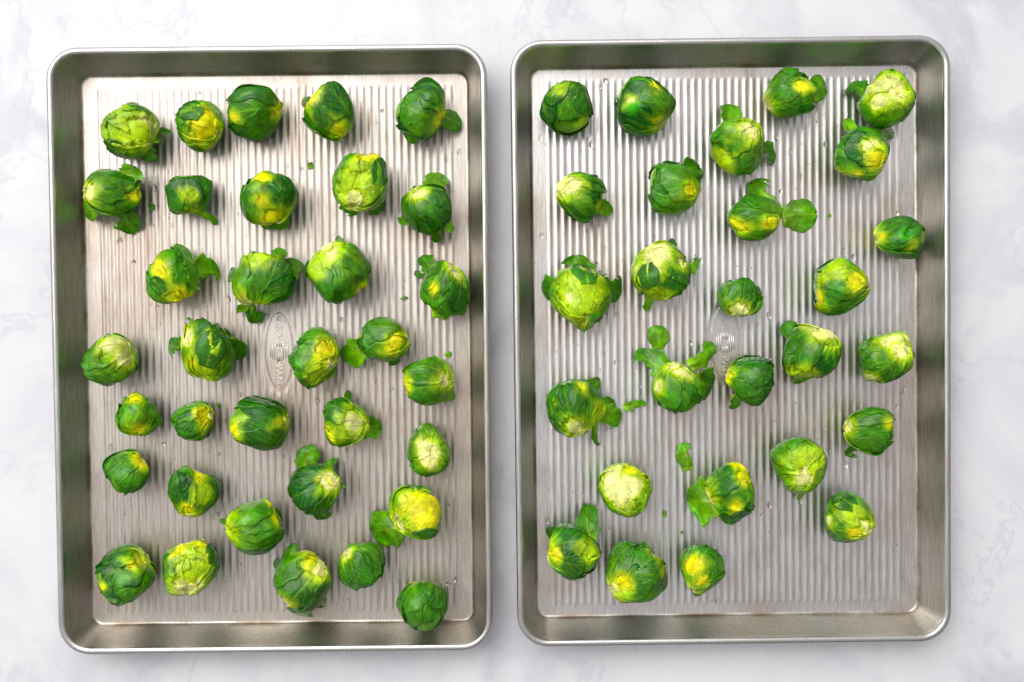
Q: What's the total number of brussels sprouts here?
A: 61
